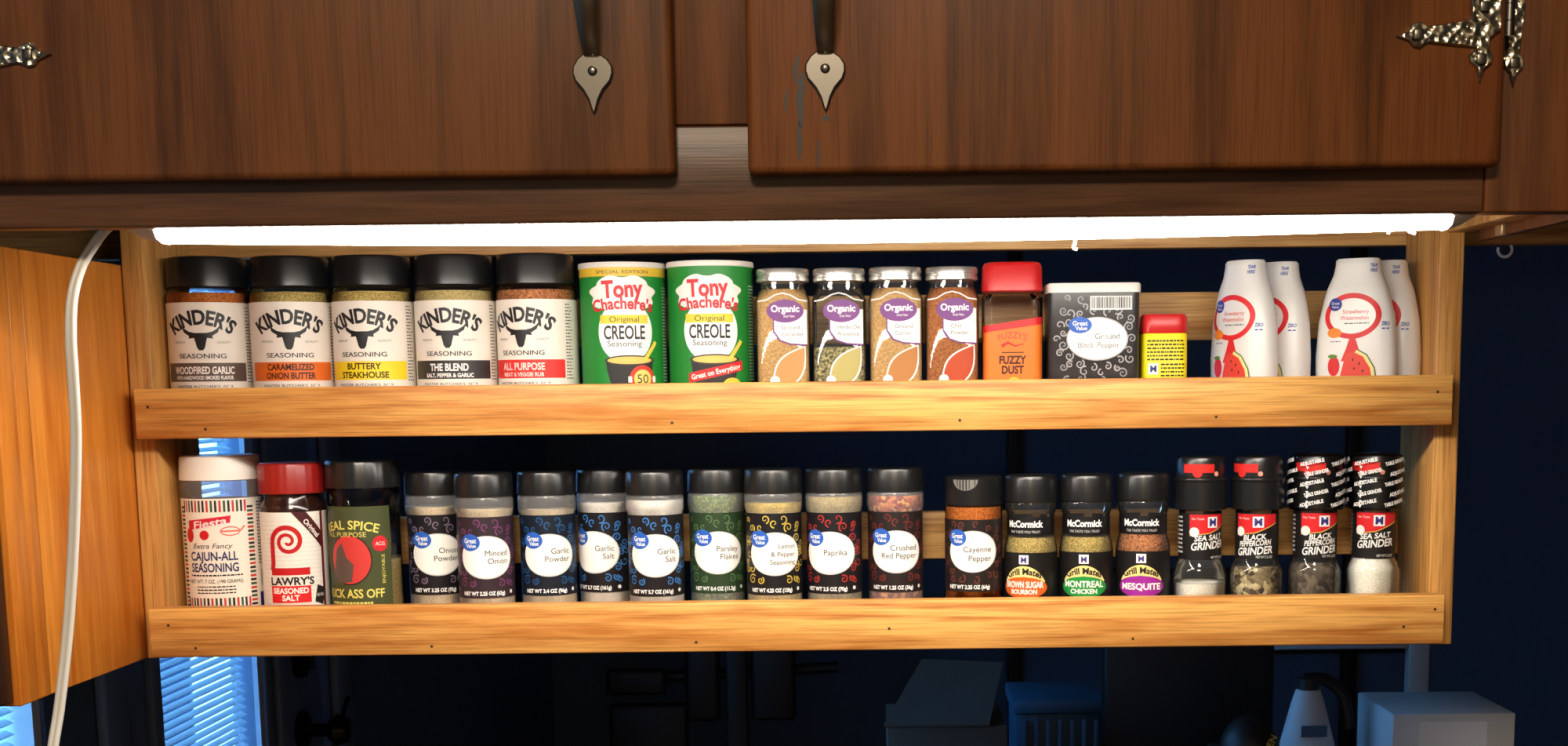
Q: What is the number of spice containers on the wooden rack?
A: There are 34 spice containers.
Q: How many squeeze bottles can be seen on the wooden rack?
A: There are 4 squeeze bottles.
